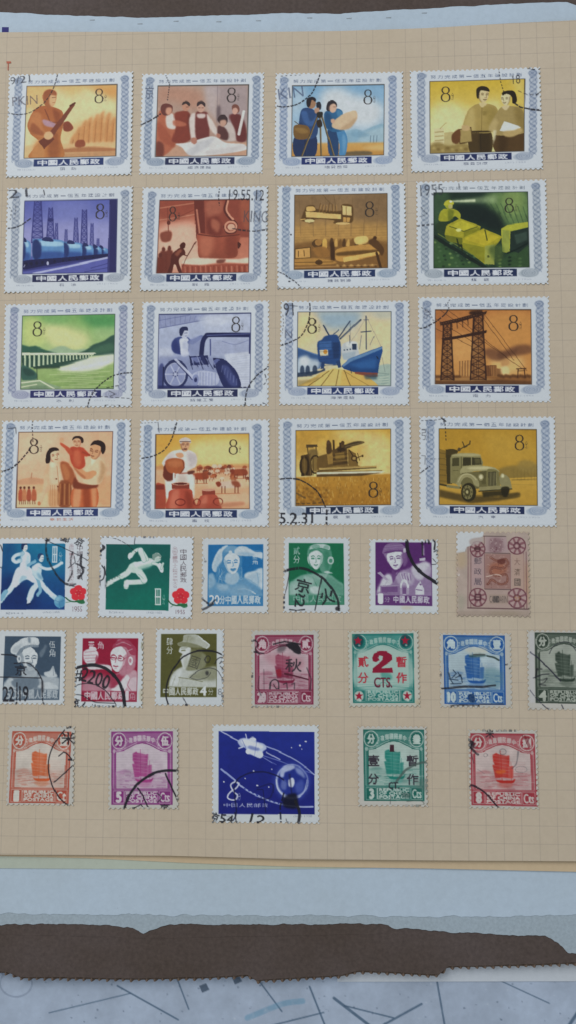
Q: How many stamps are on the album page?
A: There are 34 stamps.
